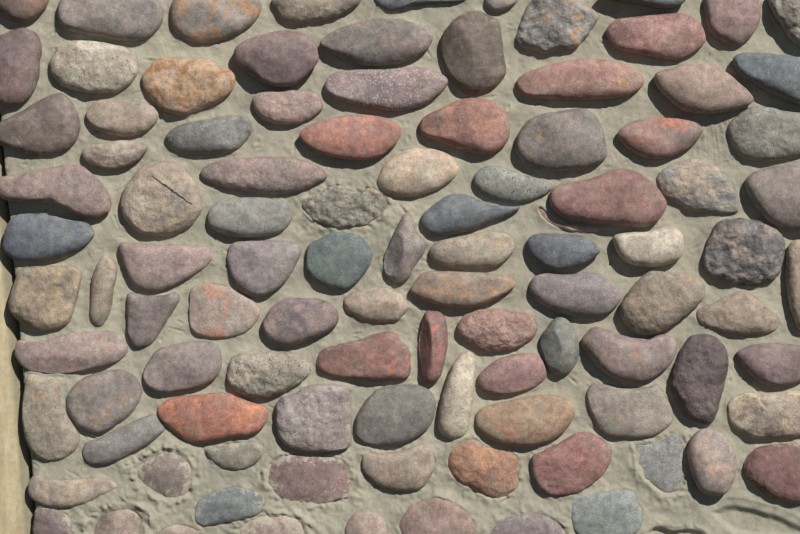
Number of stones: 103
